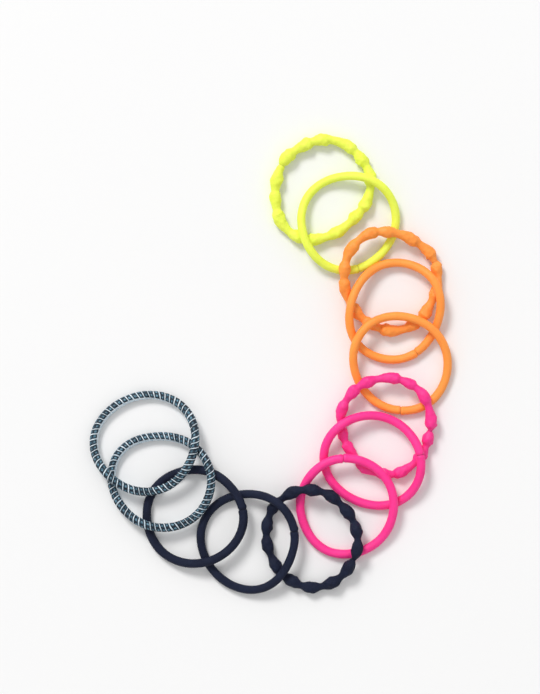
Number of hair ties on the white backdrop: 13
